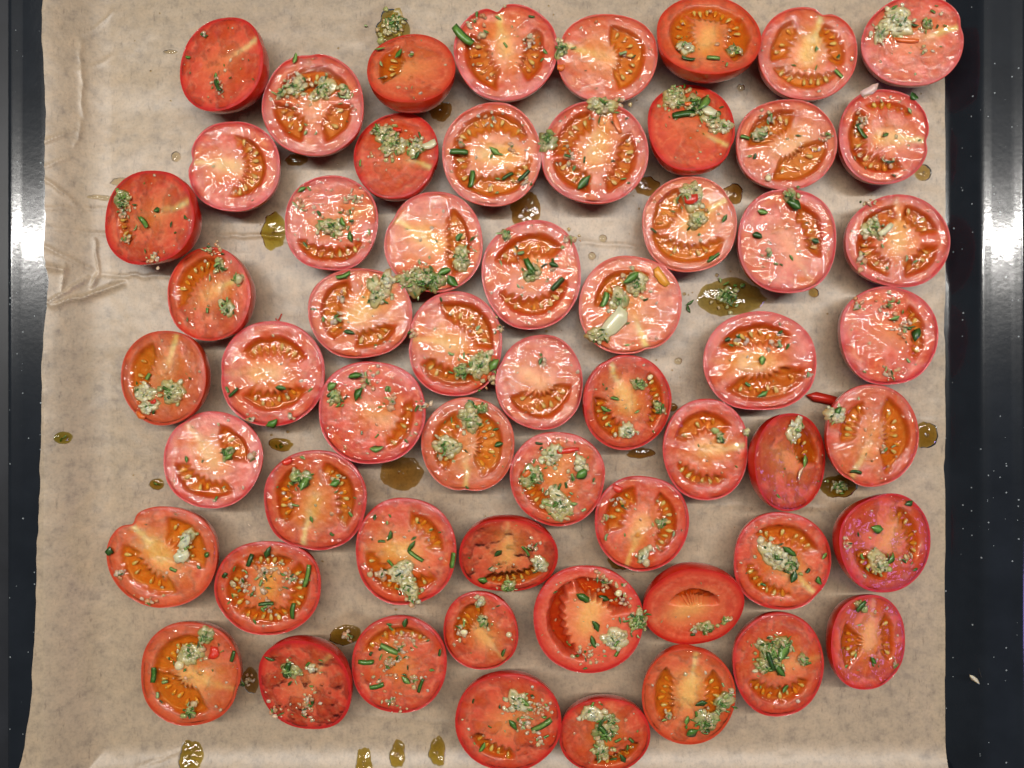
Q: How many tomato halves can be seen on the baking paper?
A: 58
